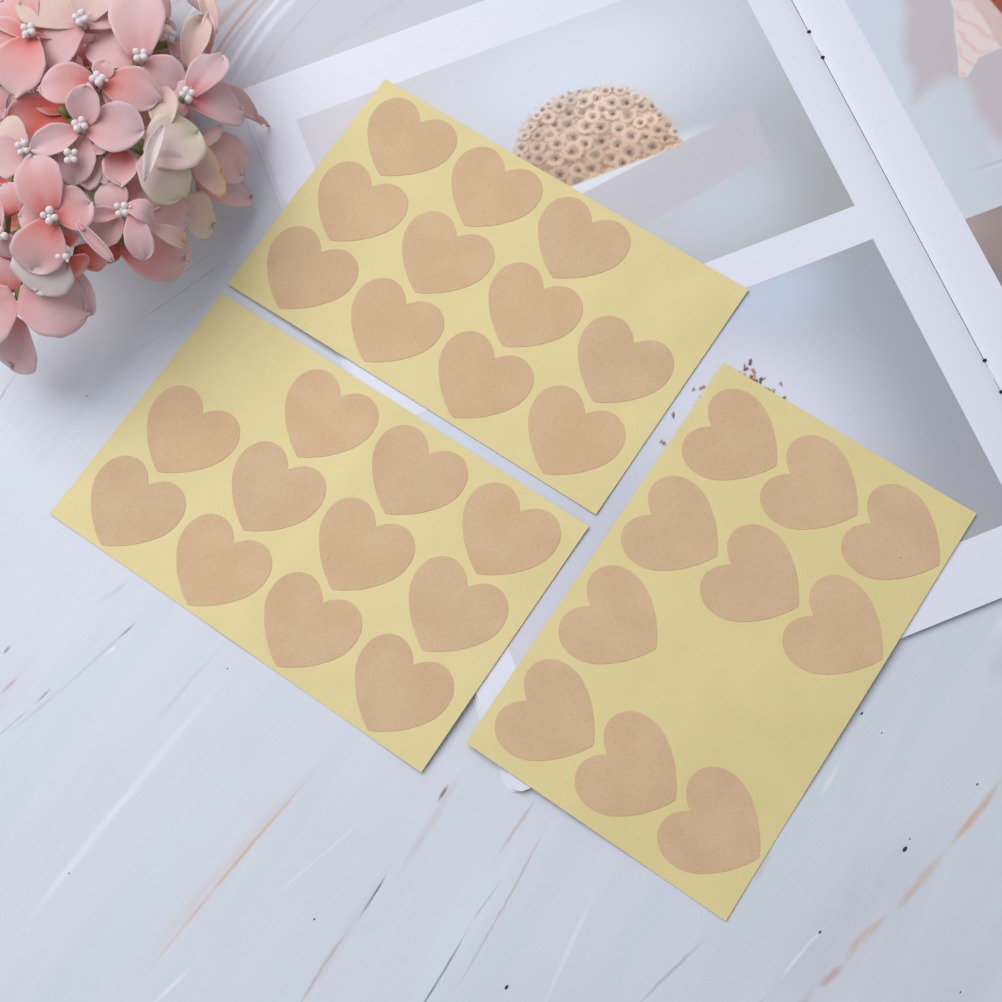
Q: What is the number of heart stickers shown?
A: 32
